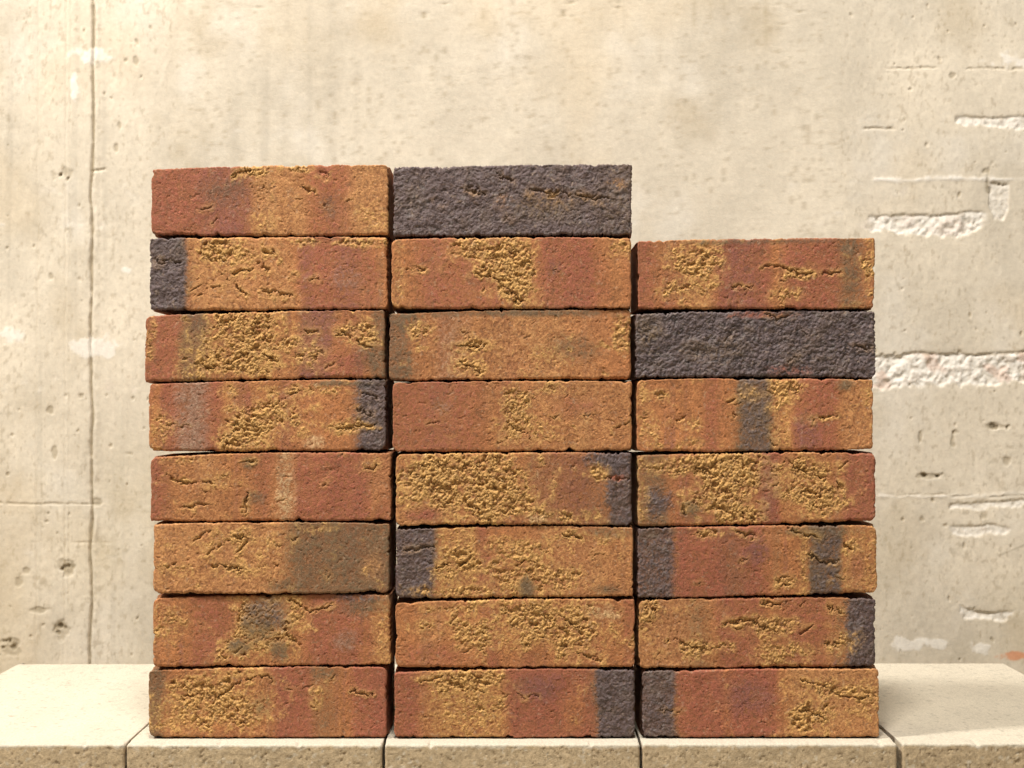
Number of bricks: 23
